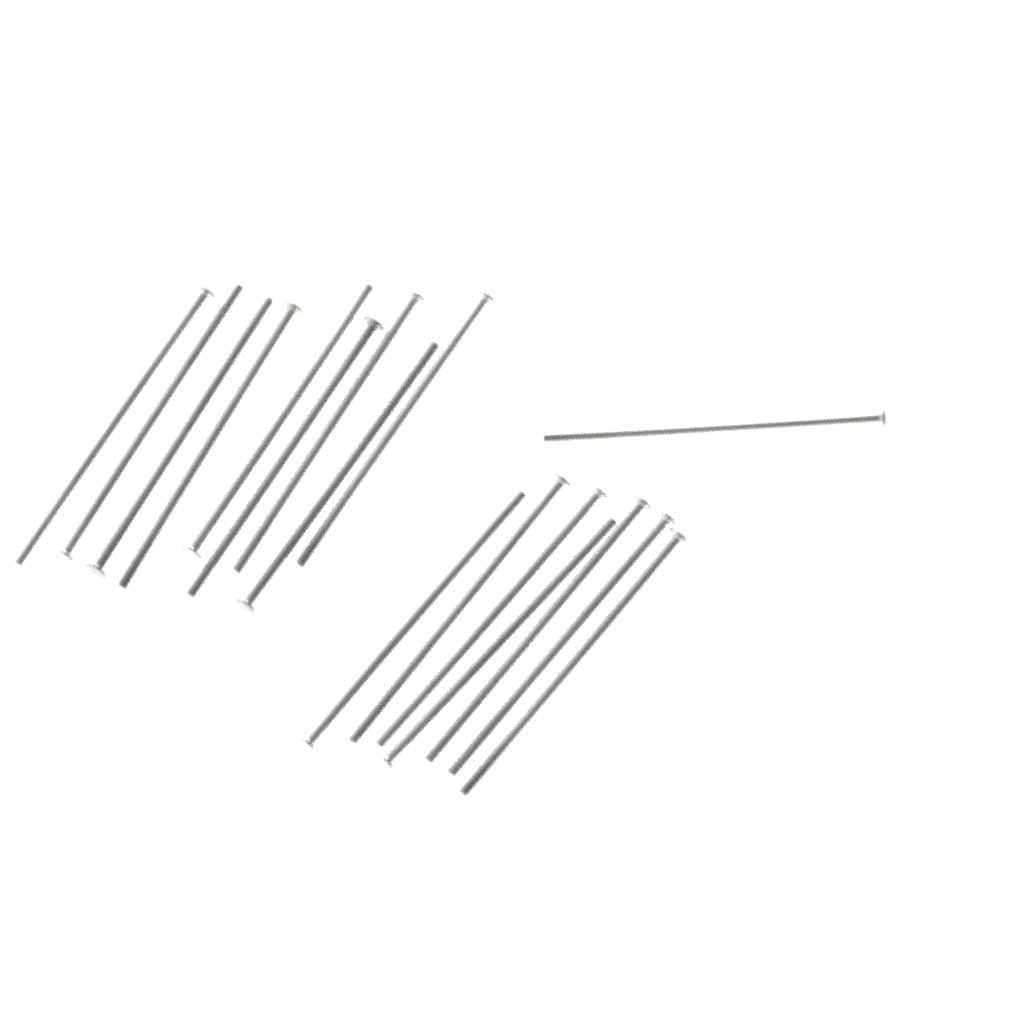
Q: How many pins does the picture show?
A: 17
